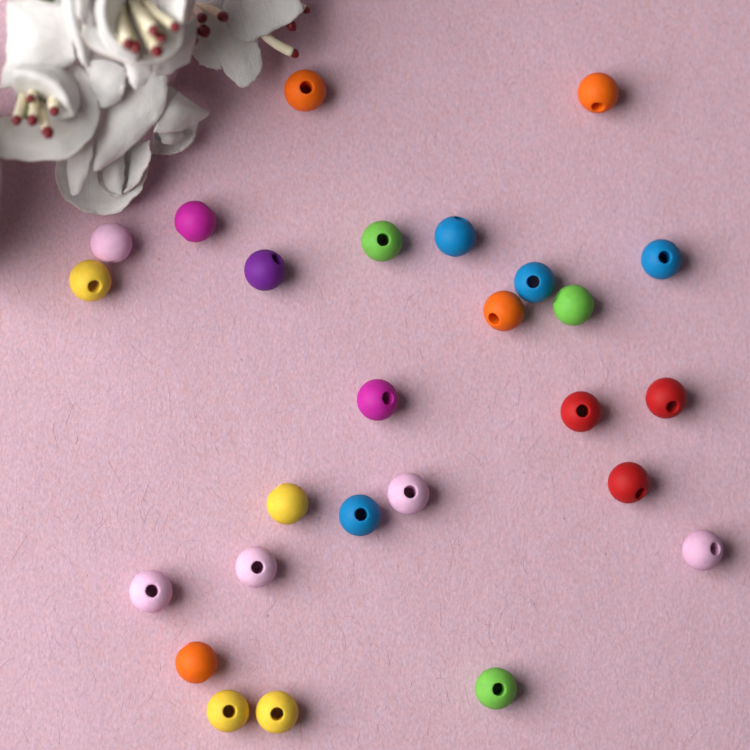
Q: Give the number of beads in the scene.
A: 26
